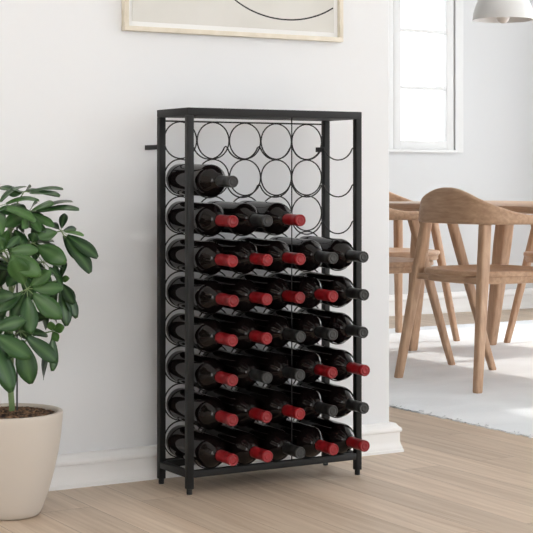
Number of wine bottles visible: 34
